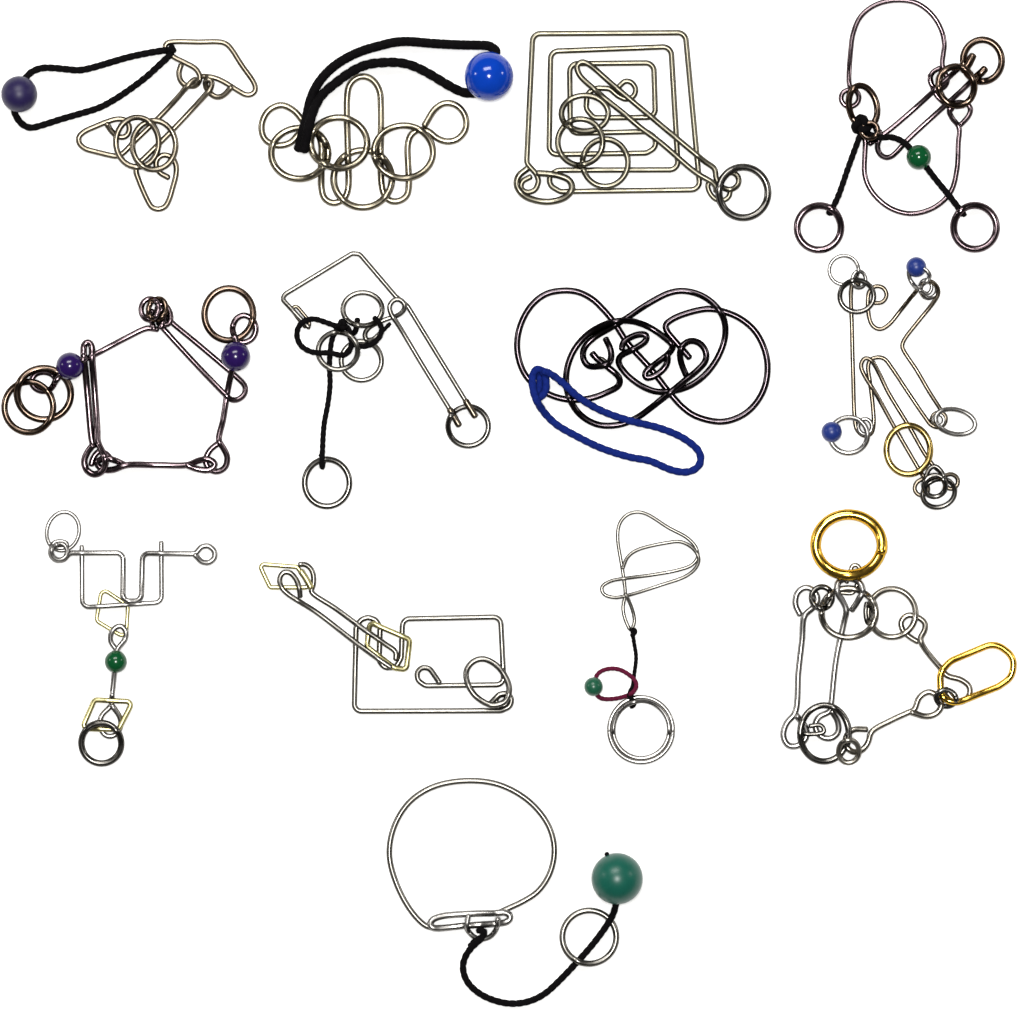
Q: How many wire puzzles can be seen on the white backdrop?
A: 13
